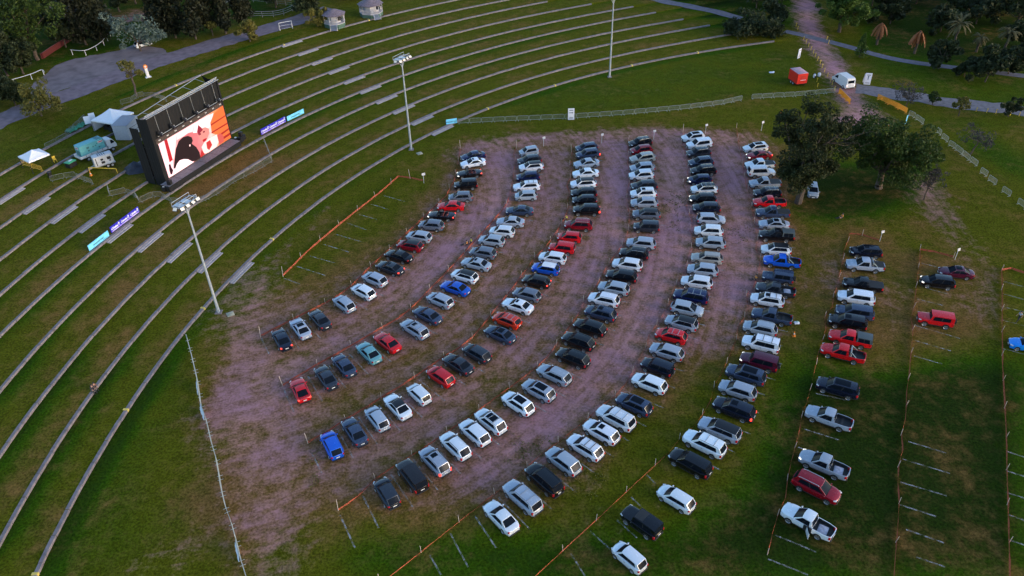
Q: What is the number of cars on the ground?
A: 172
